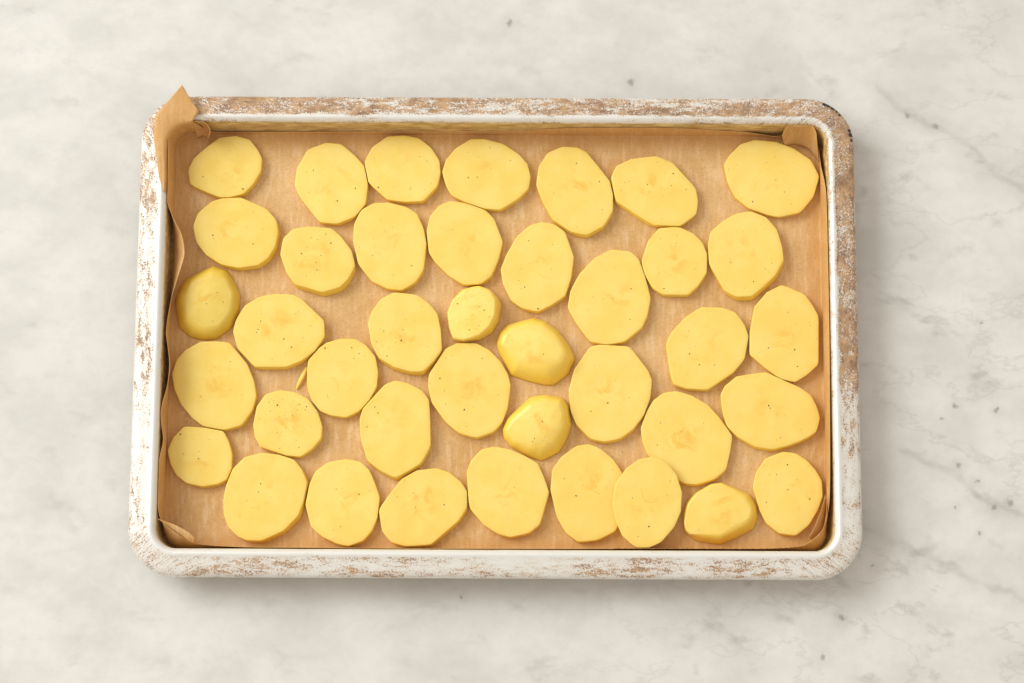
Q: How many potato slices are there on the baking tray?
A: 40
